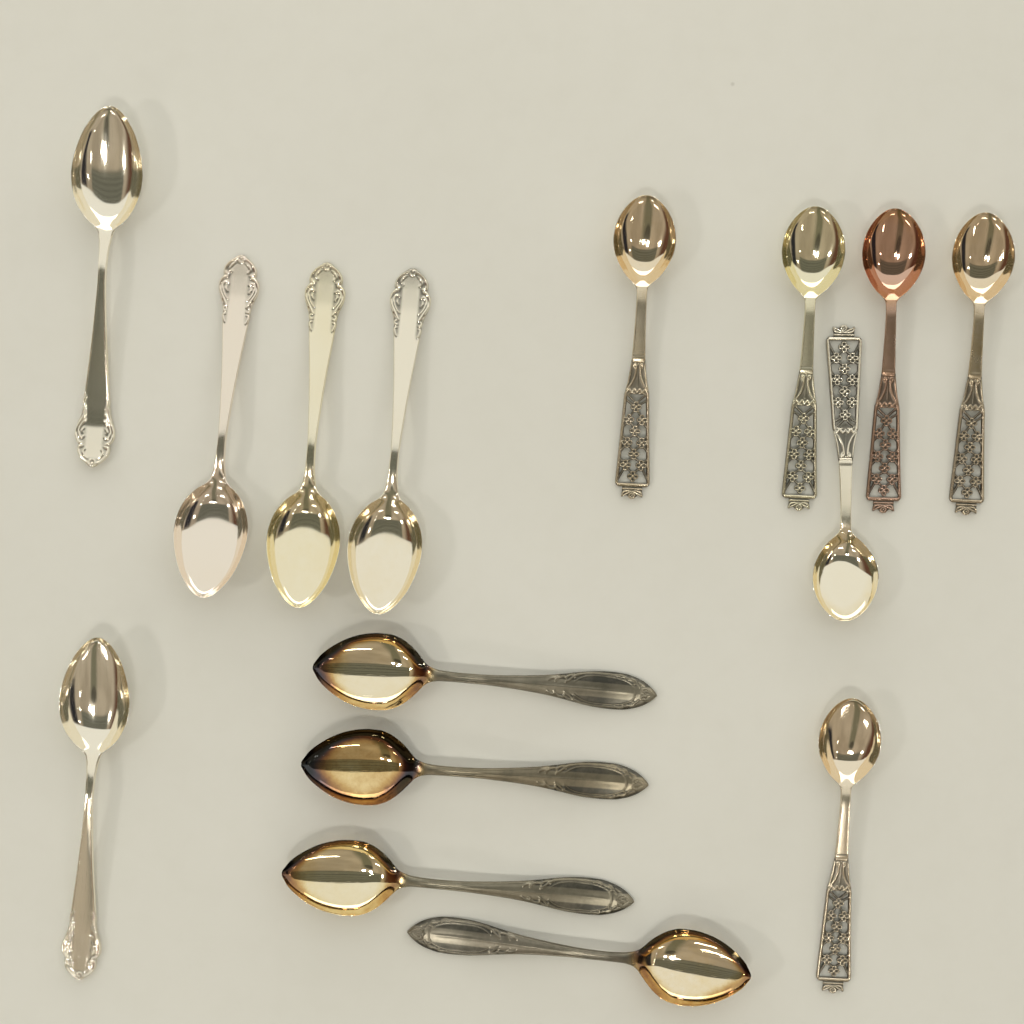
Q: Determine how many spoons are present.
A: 15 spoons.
